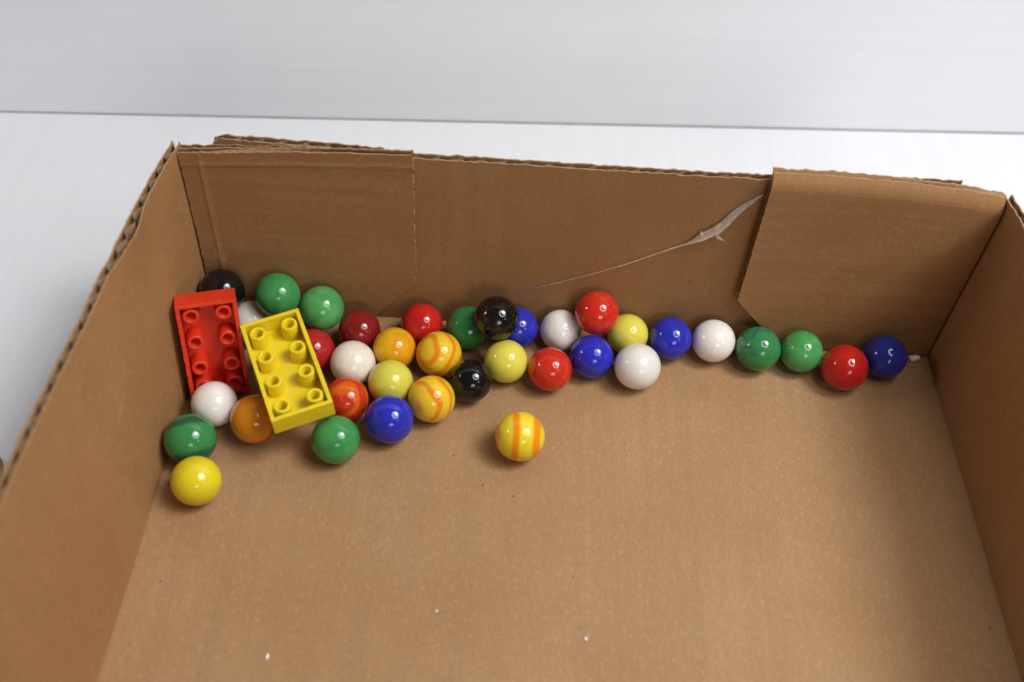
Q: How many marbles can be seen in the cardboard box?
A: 37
